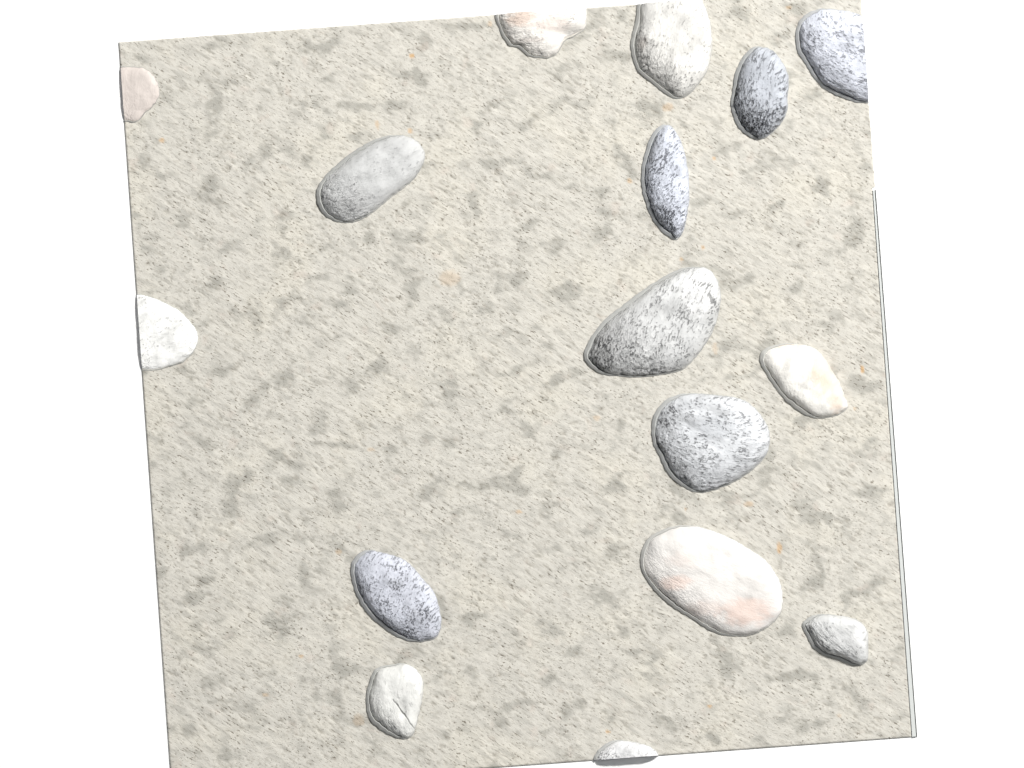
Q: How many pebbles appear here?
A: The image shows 16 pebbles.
